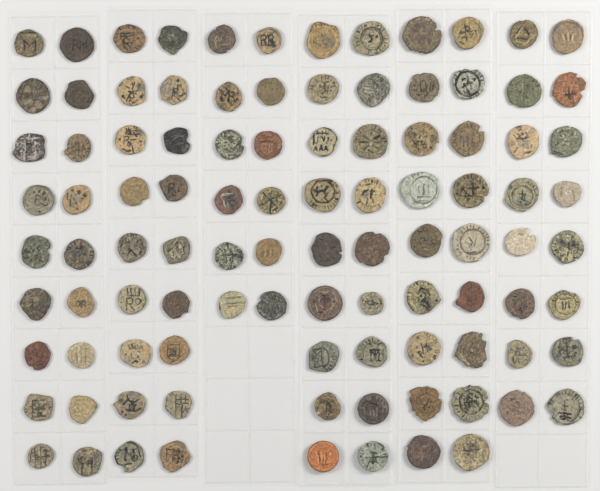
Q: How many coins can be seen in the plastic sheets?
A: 100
